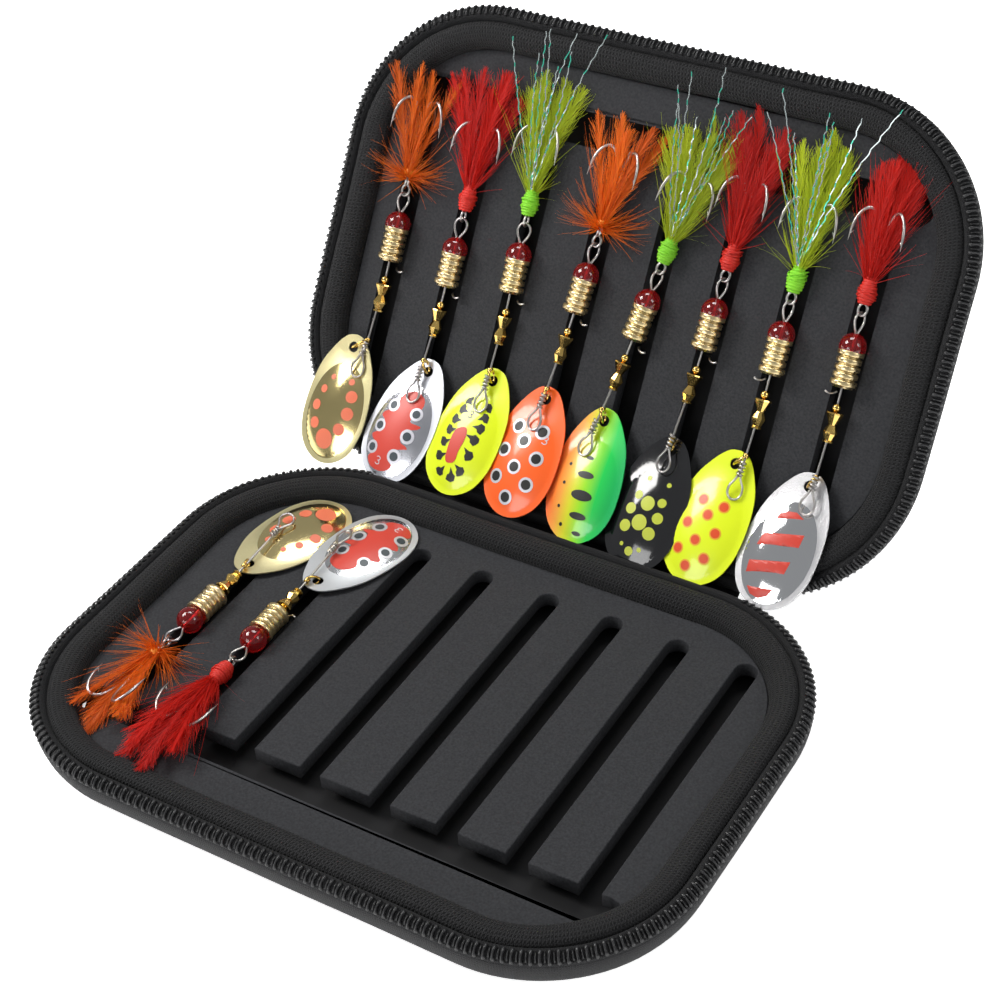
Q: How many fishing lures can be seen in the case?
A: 10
